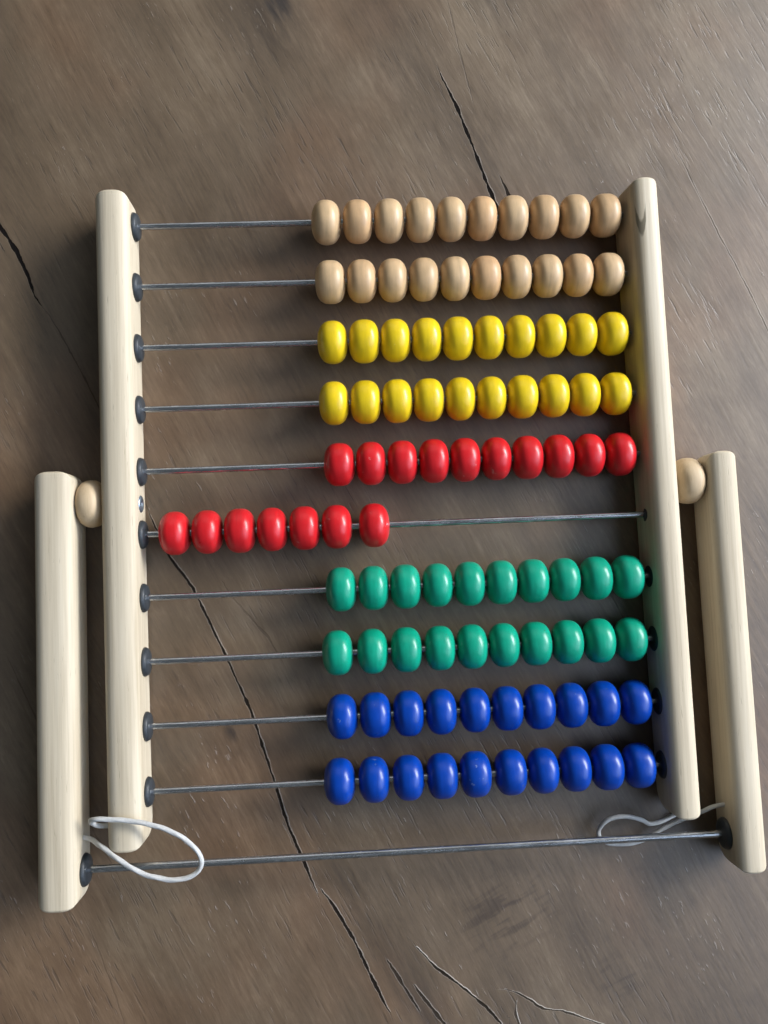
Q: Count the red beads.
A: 17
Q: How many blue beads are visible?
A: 20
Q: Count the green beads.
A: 20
